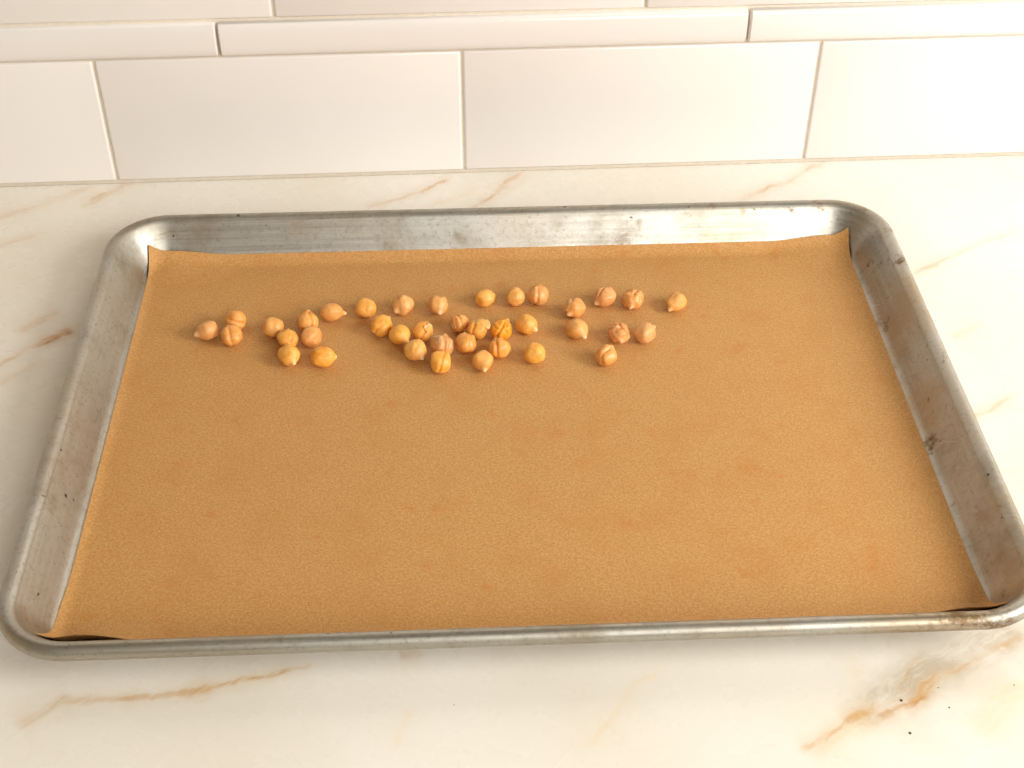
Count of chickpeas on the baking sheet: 38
